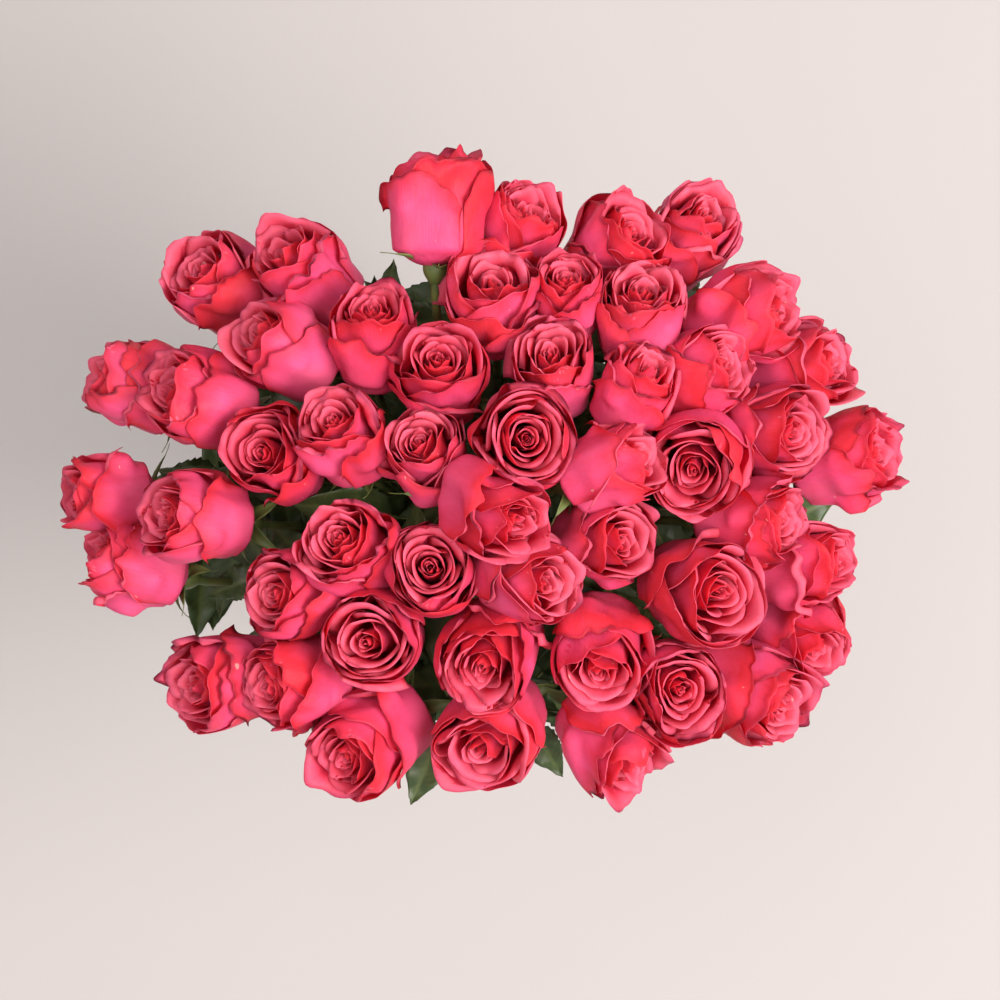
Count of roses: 50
